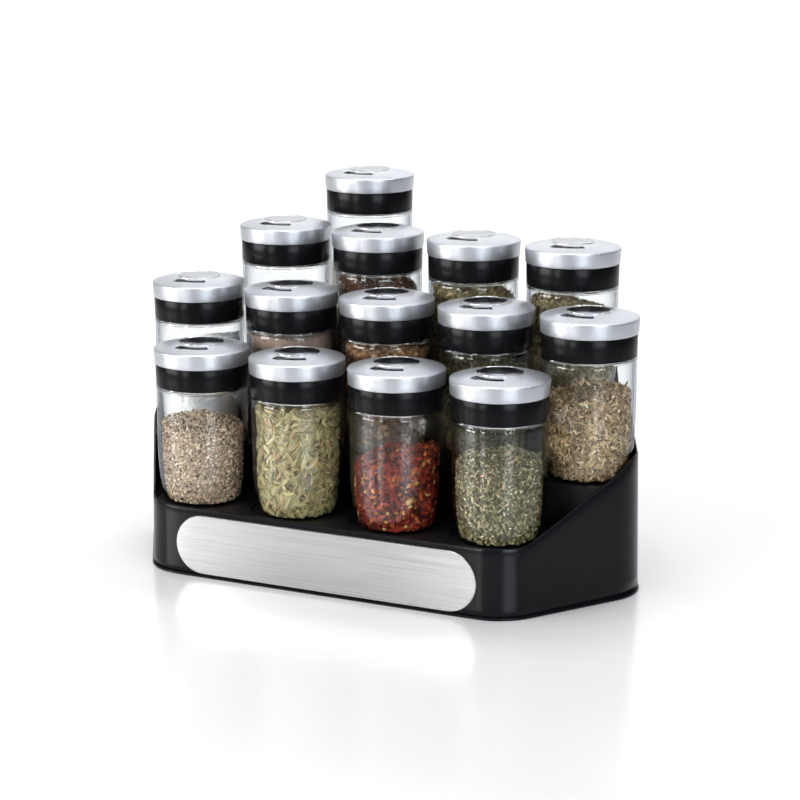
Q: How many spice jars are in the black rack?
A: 14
